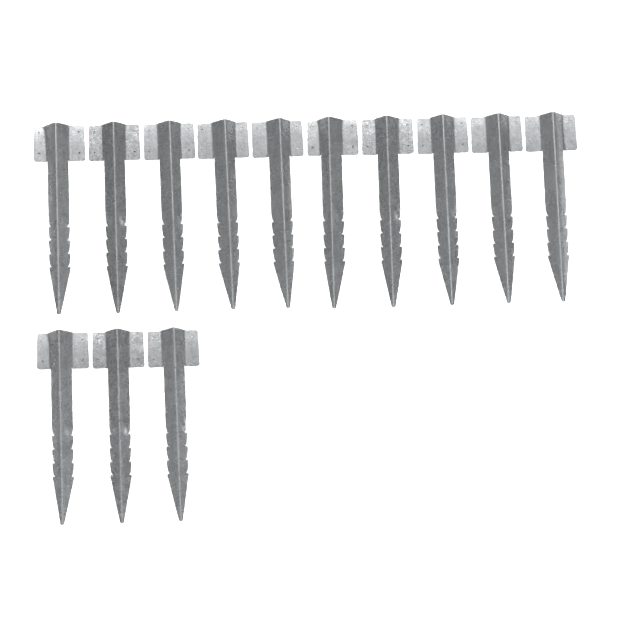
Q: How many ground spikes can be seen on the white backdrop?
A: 13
